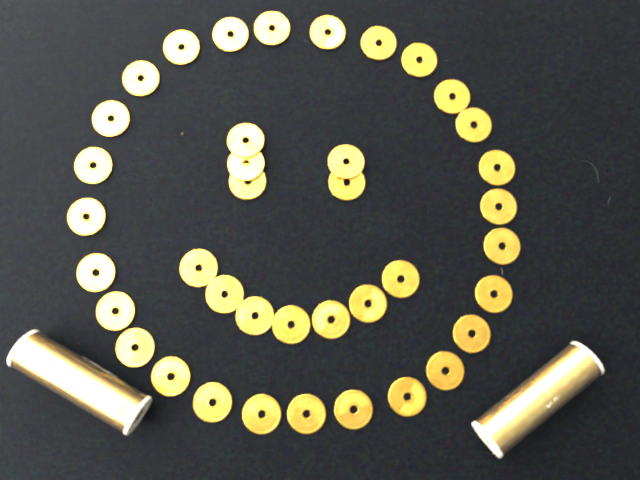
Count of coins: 39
